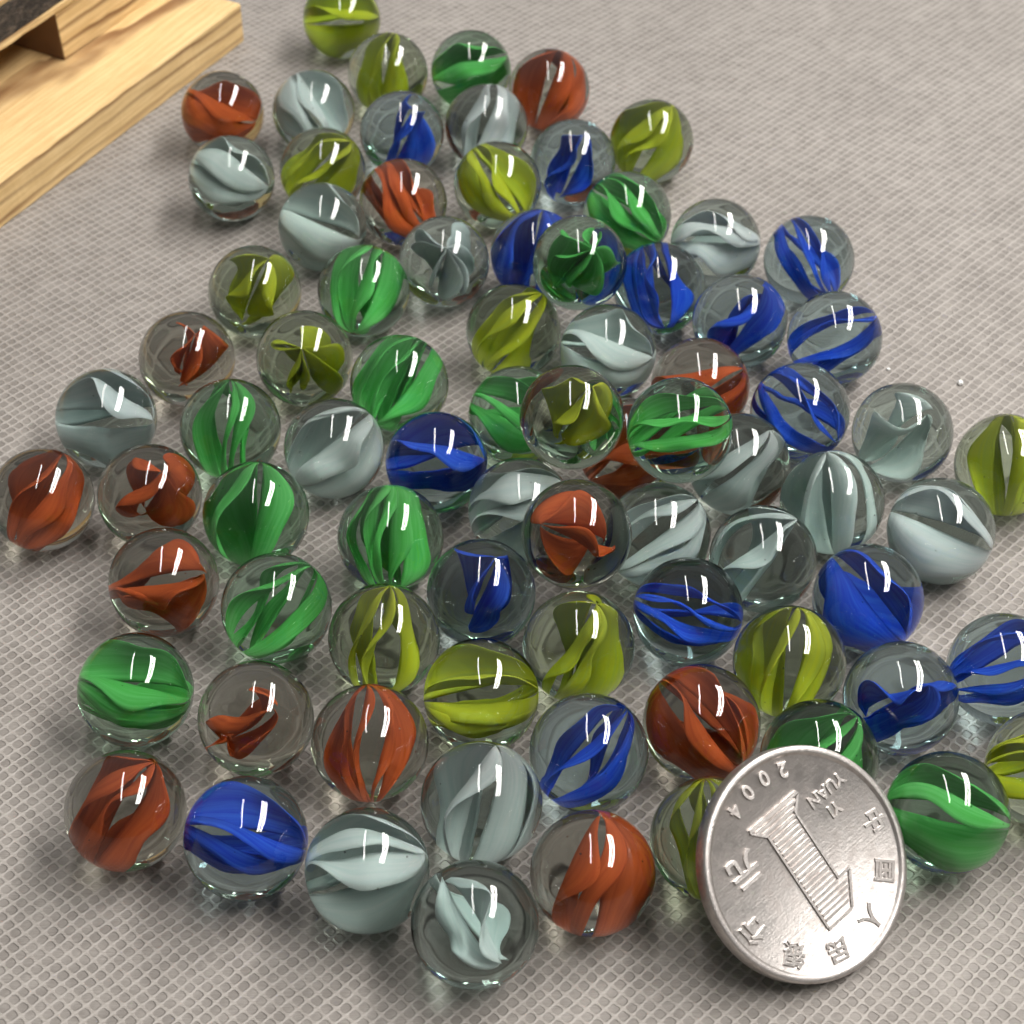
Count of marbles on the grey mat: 80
